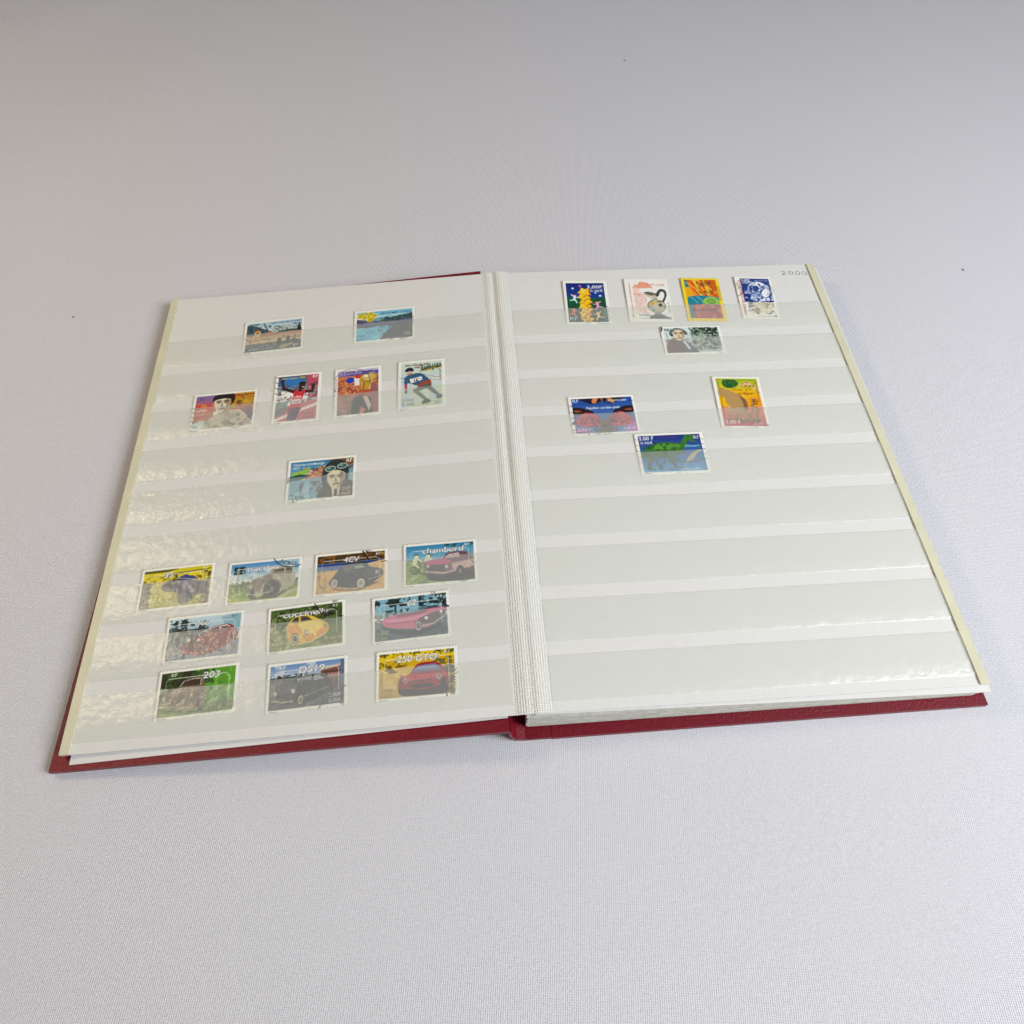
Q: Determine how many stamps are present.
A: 25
